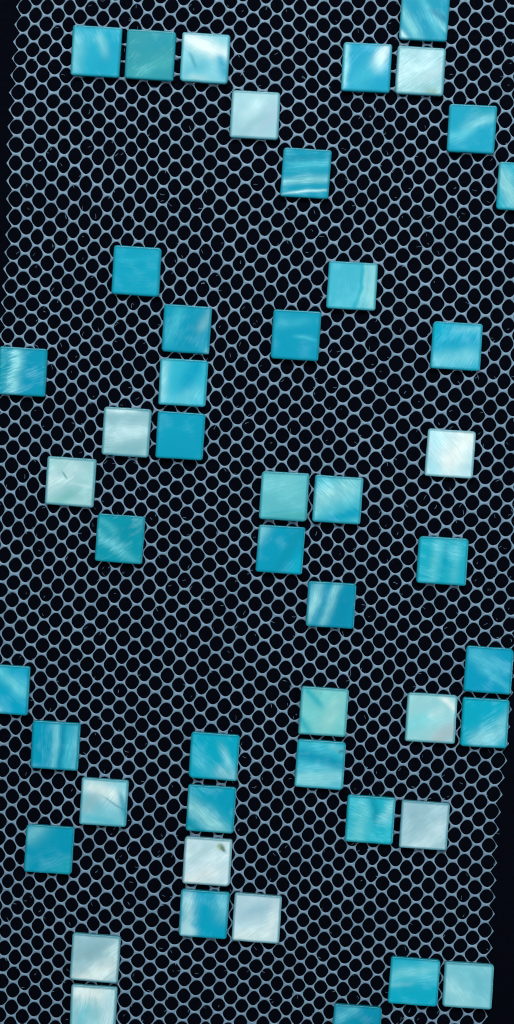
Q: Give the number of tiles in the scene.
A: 48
